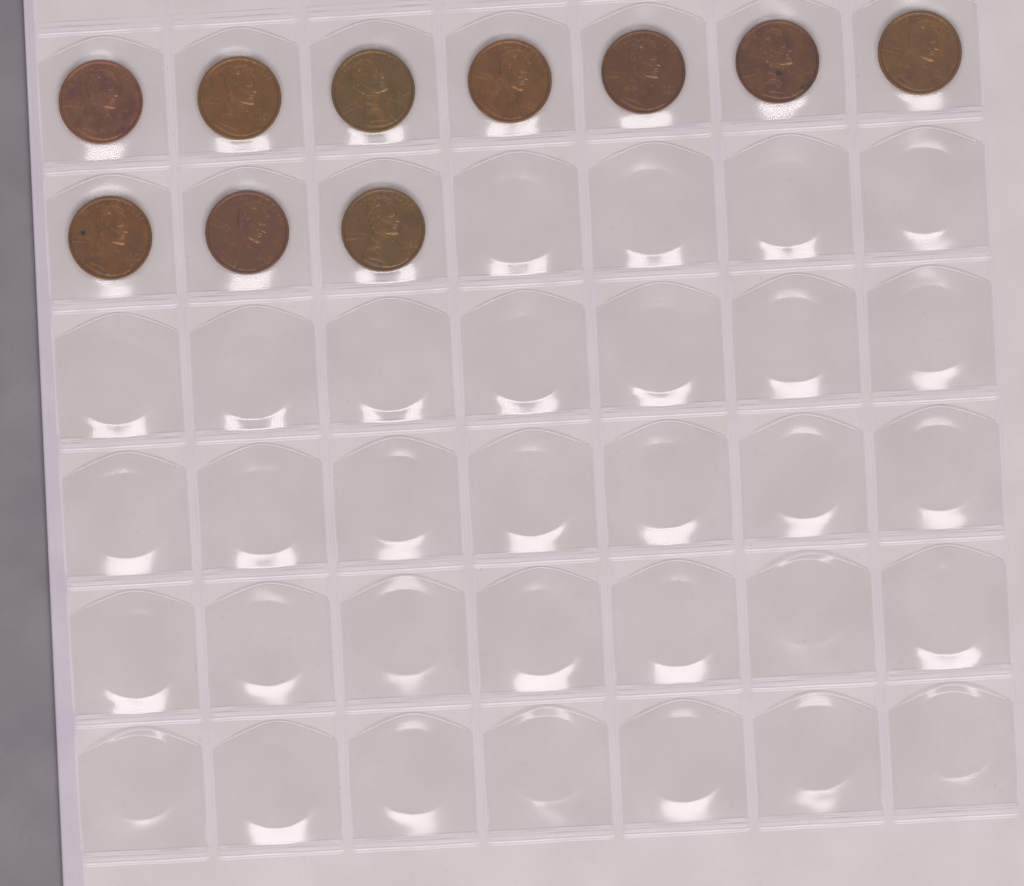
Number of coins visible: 10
